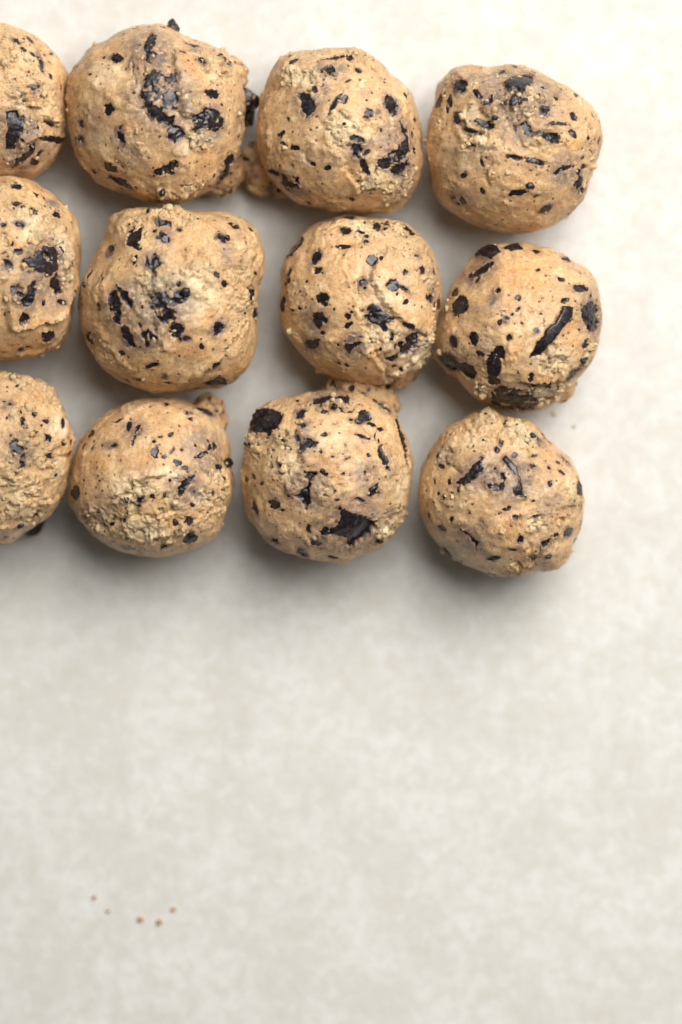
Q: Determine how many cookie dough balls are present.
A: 12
